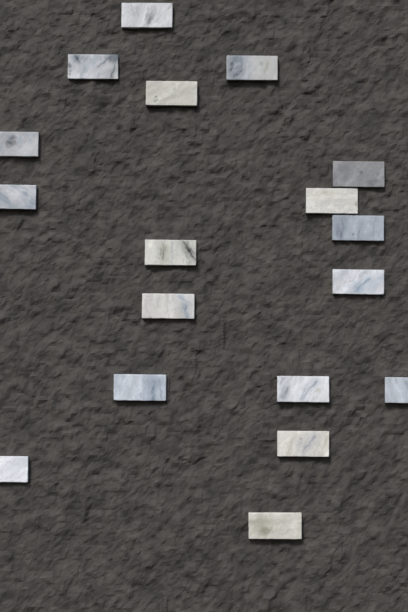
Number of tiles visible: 18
